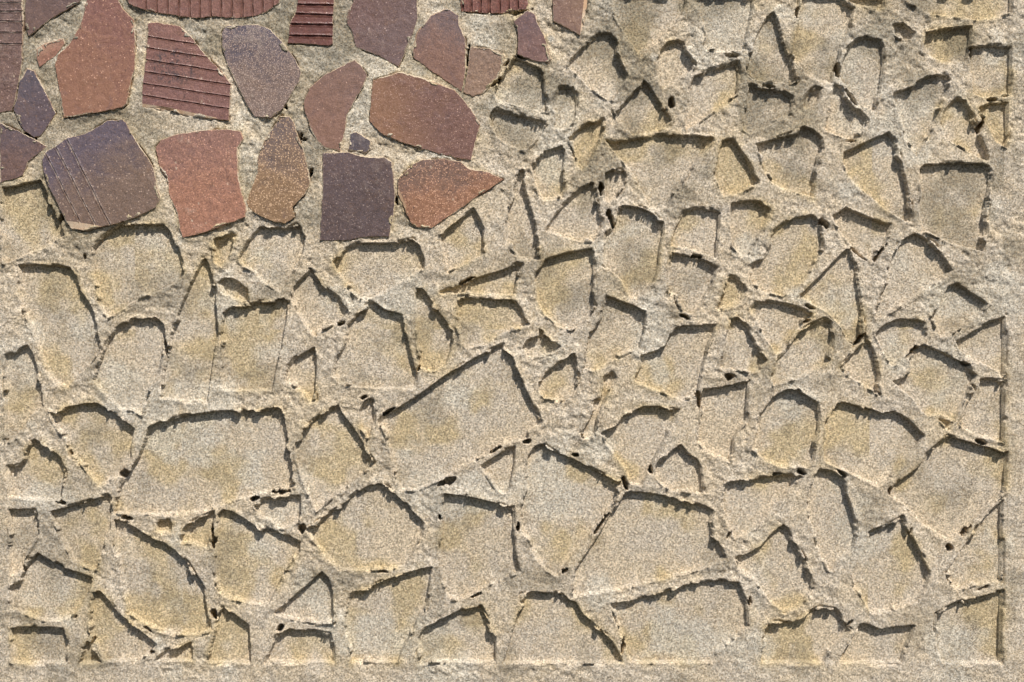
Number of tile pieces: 24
